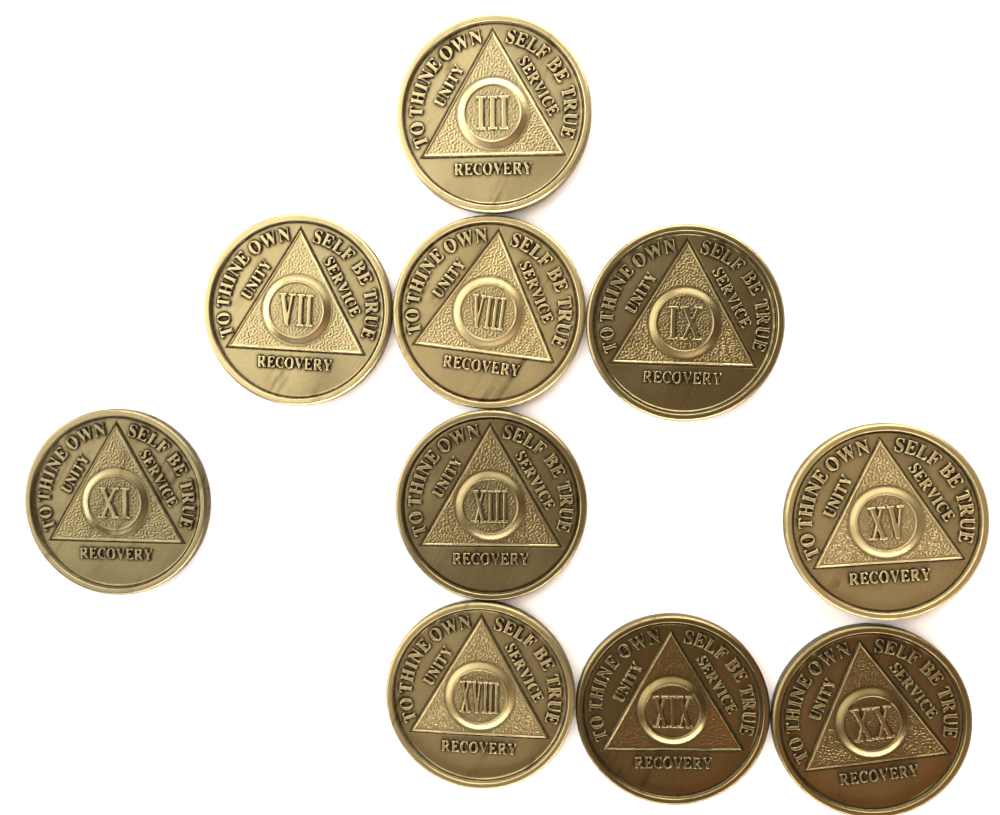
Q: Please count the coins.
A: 10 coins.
